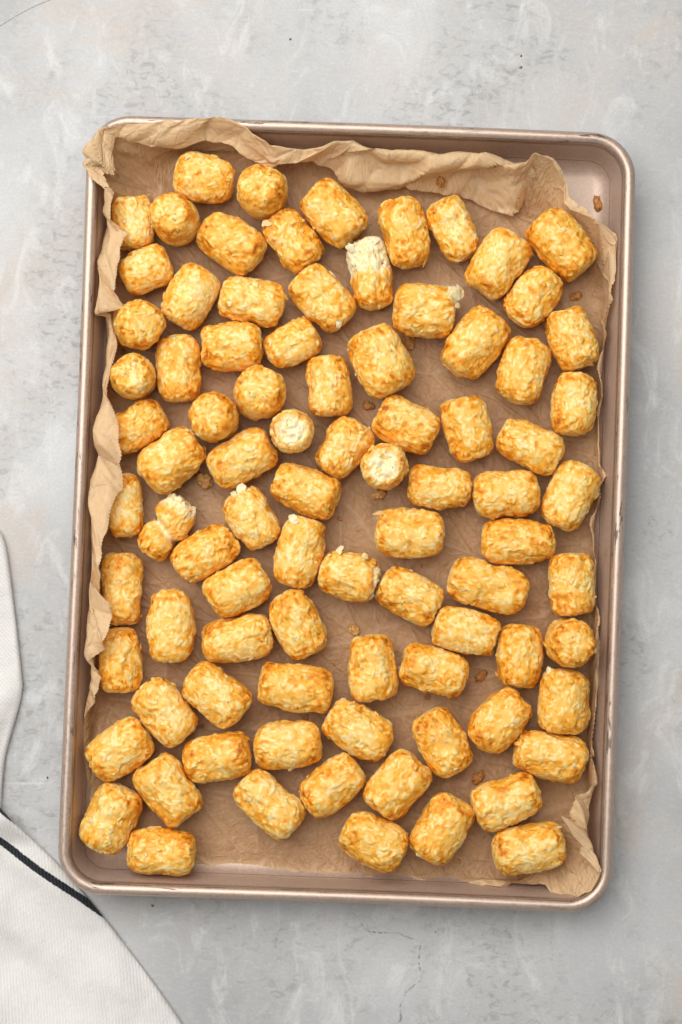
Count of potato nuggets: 87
